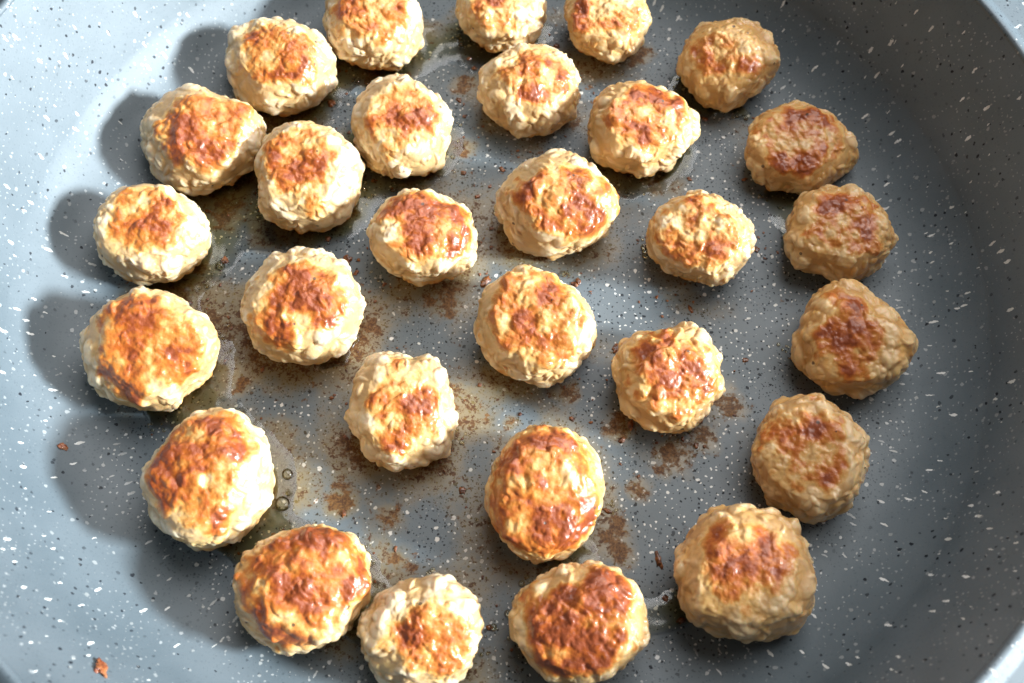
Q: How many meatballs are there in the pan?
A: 29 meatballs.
